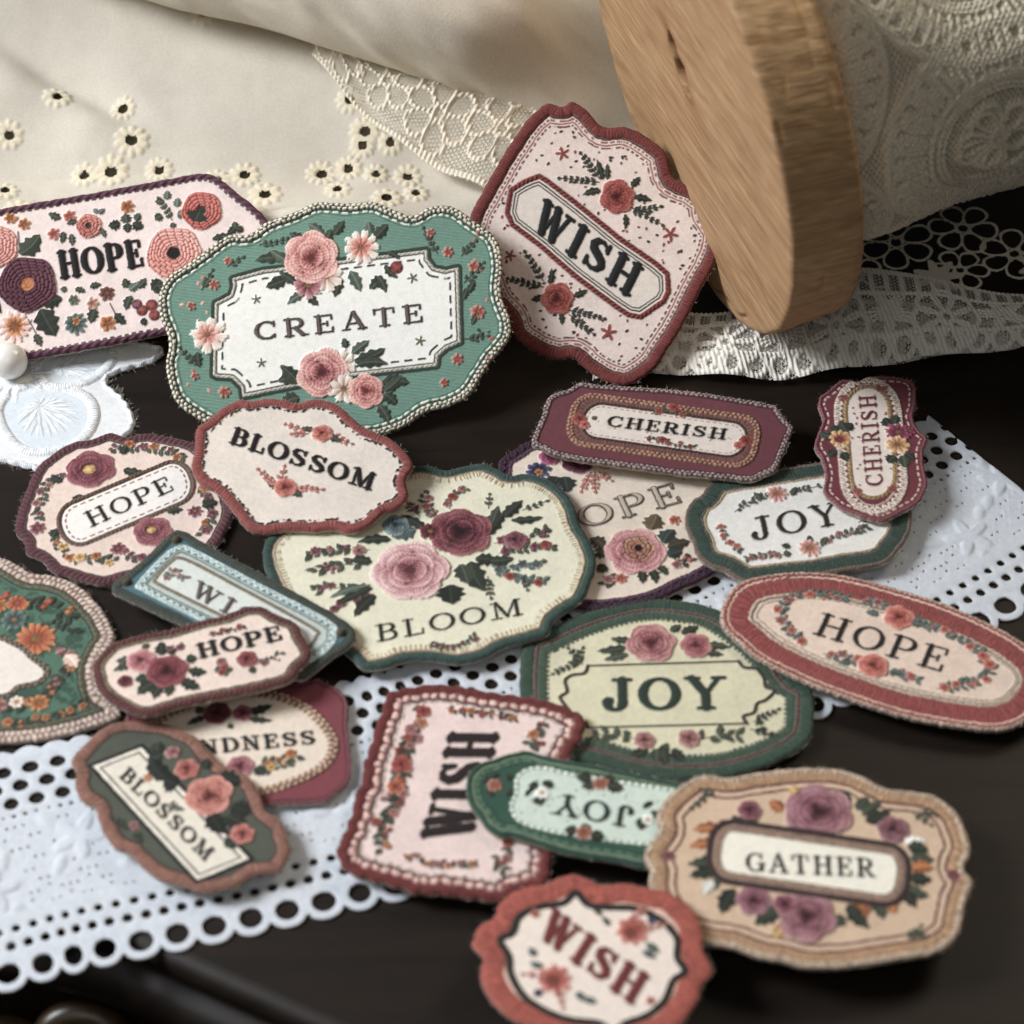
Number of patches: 21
